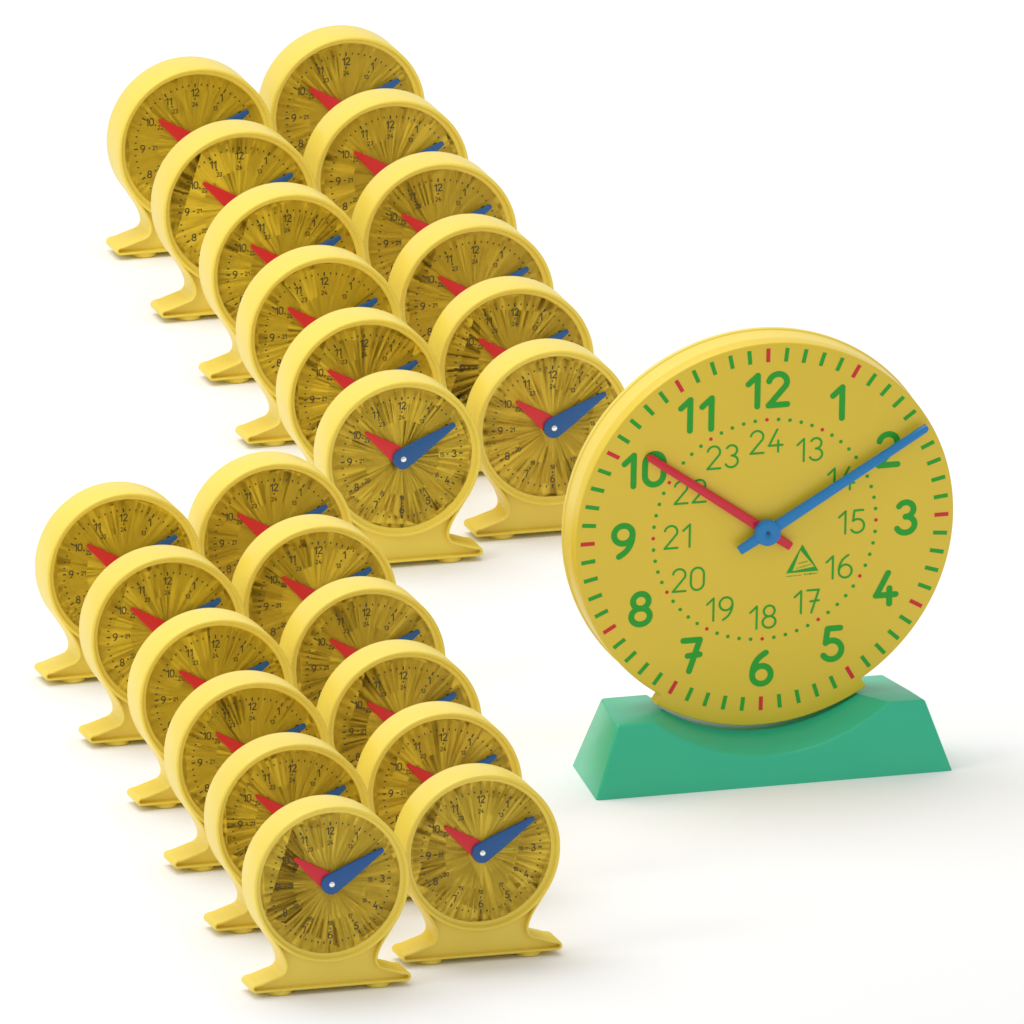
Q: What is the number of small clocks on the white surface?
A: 24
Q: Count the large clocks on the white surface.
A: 1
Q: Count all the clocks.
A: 25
